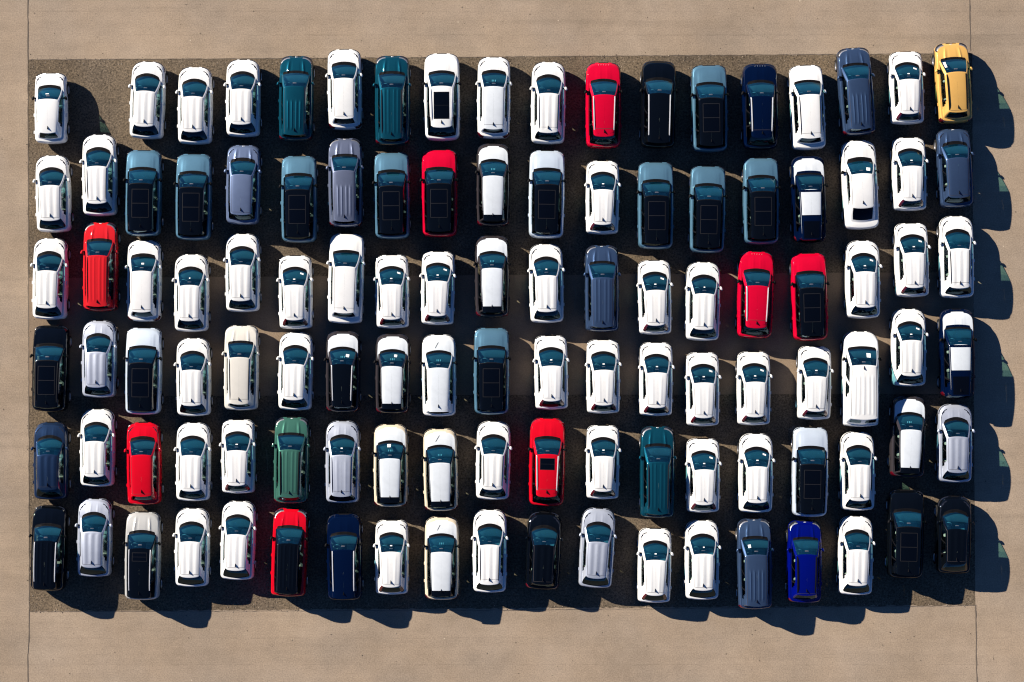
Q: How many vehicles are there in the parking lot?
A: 113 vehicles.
